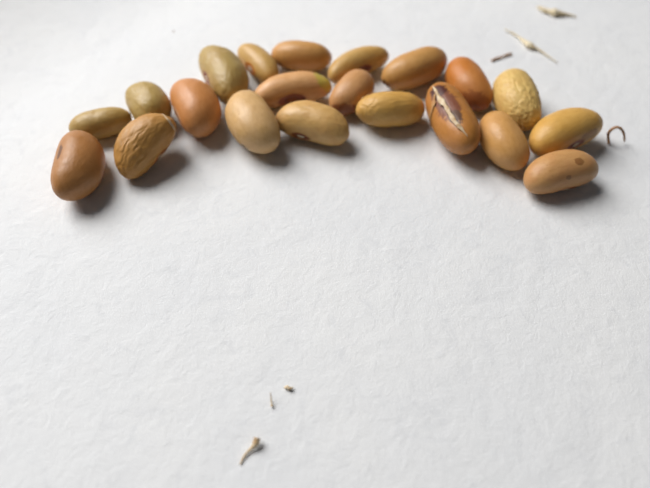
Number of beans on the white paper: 21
